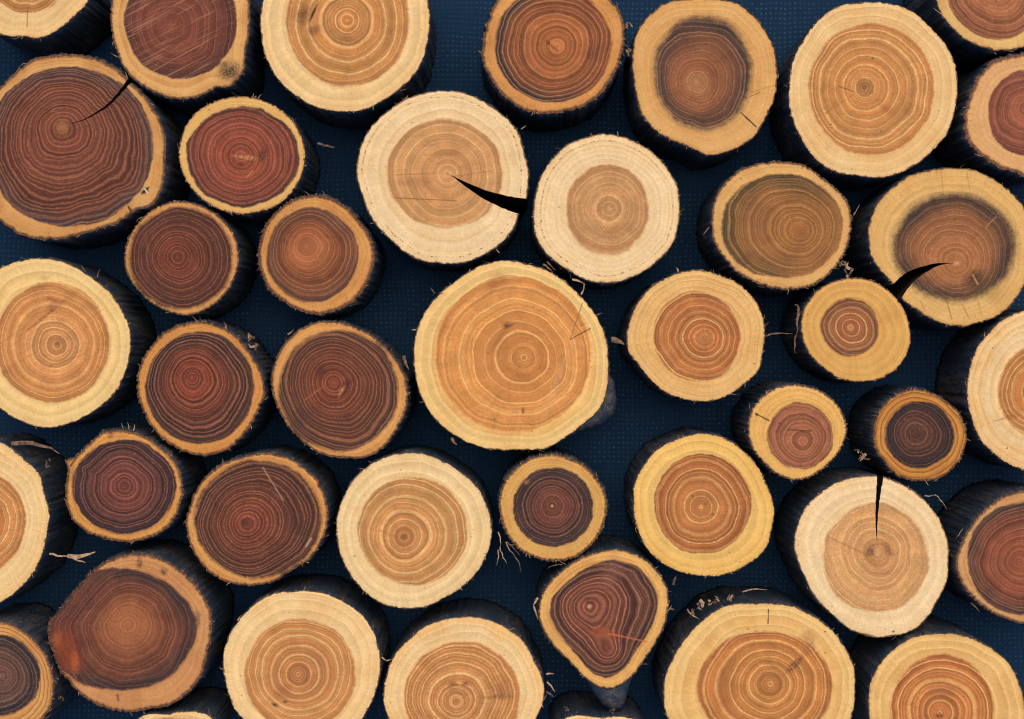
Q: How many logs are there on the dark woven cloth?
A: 42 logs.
